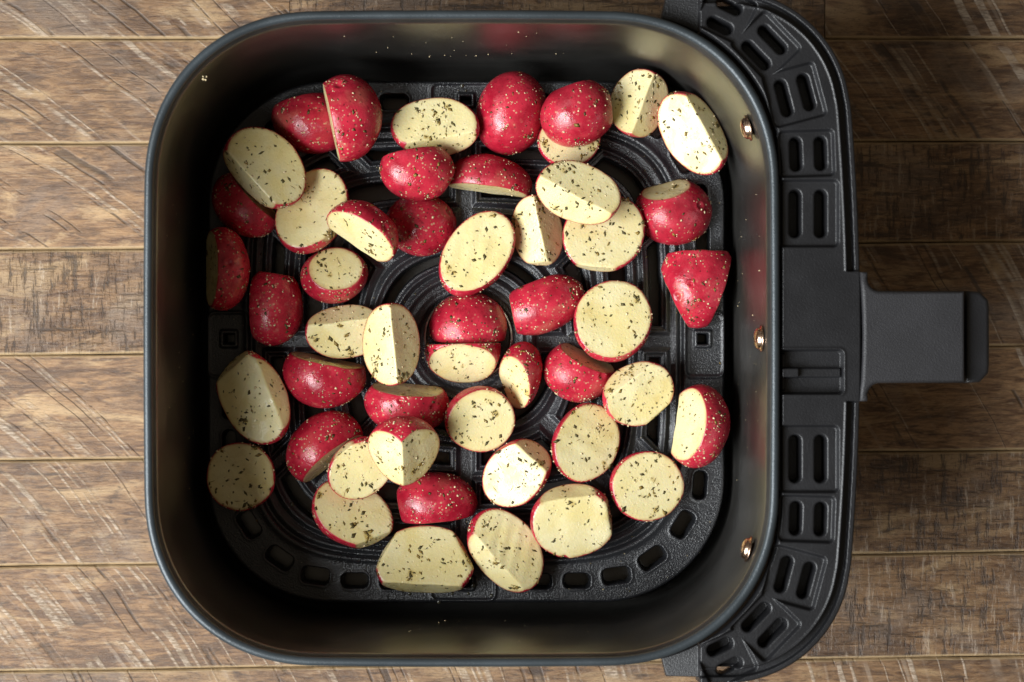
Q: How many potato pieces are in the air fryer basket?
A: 50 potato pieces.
